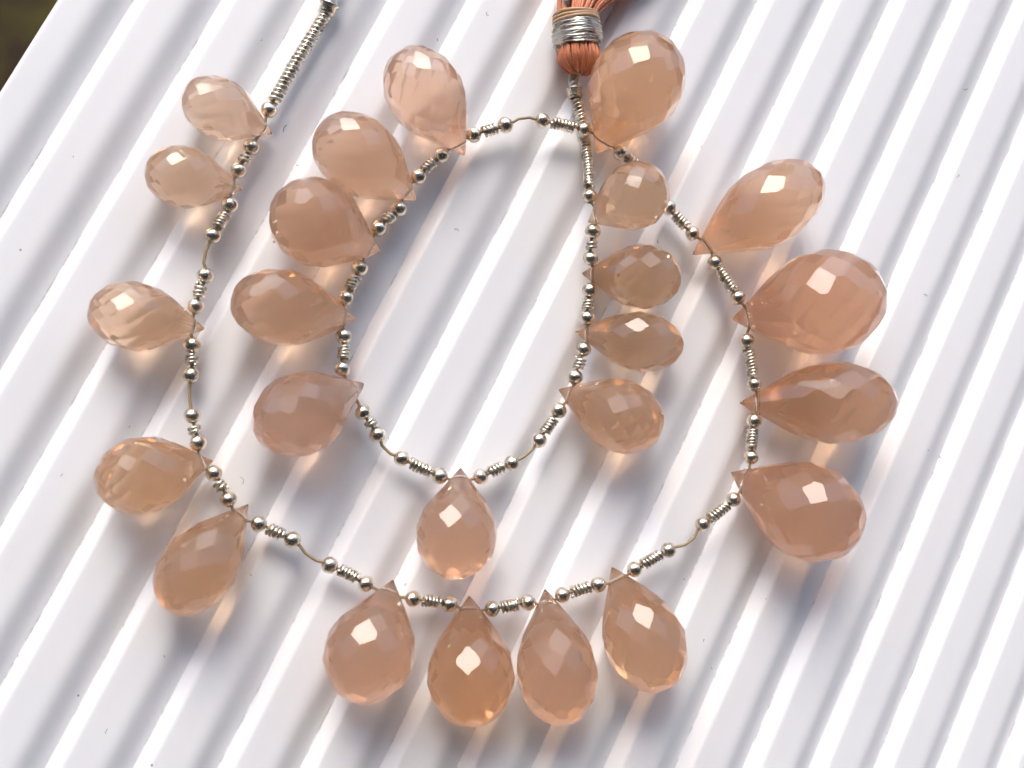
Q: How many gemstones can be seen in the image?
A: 24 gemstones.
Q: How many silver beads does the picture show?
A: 63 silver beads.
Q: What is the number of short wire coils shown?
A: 31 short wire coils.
